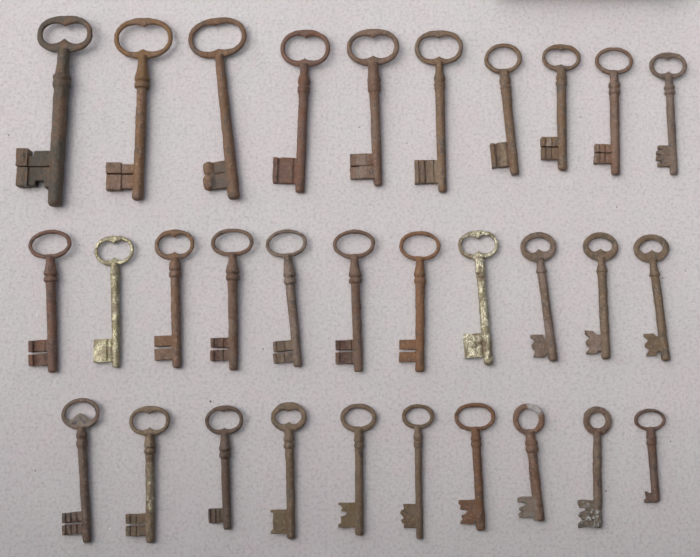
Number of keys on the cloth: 31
